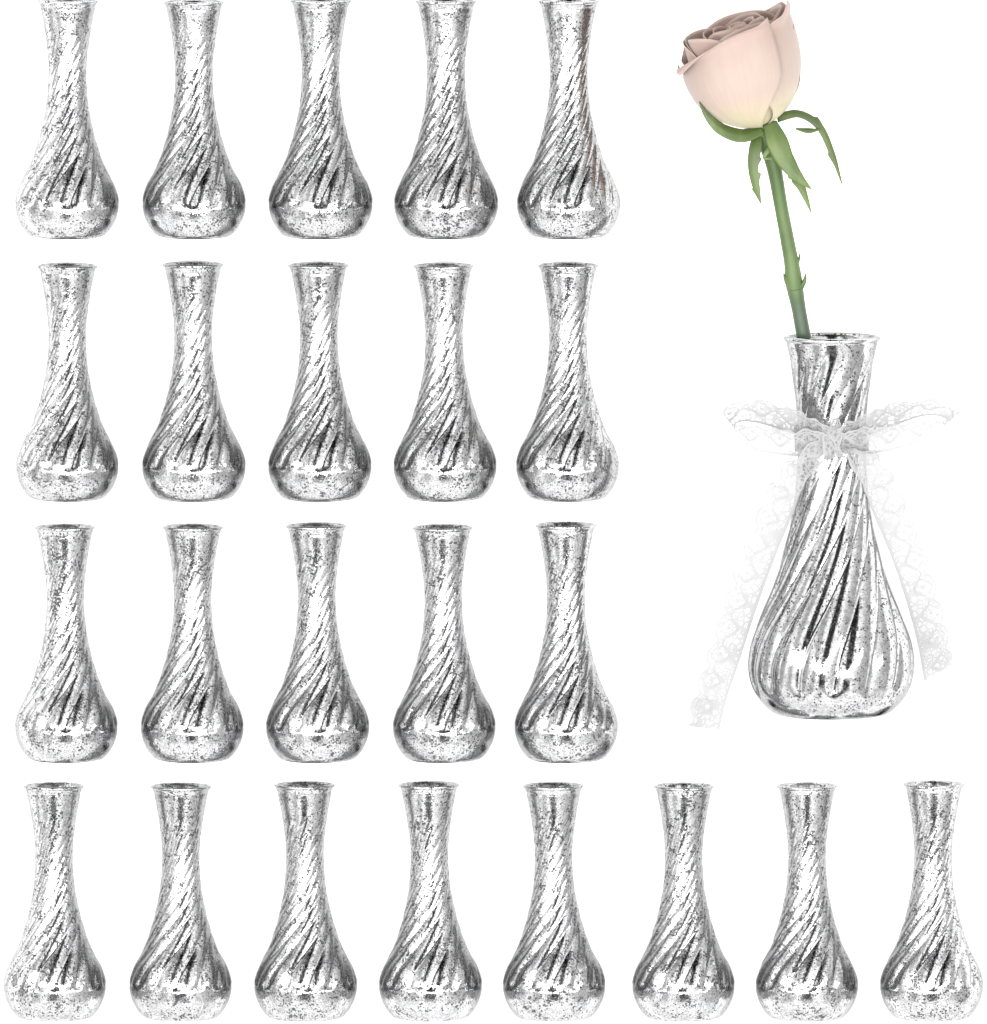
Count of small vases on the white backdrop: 23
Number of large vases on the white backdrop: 1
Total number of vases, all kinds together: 24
